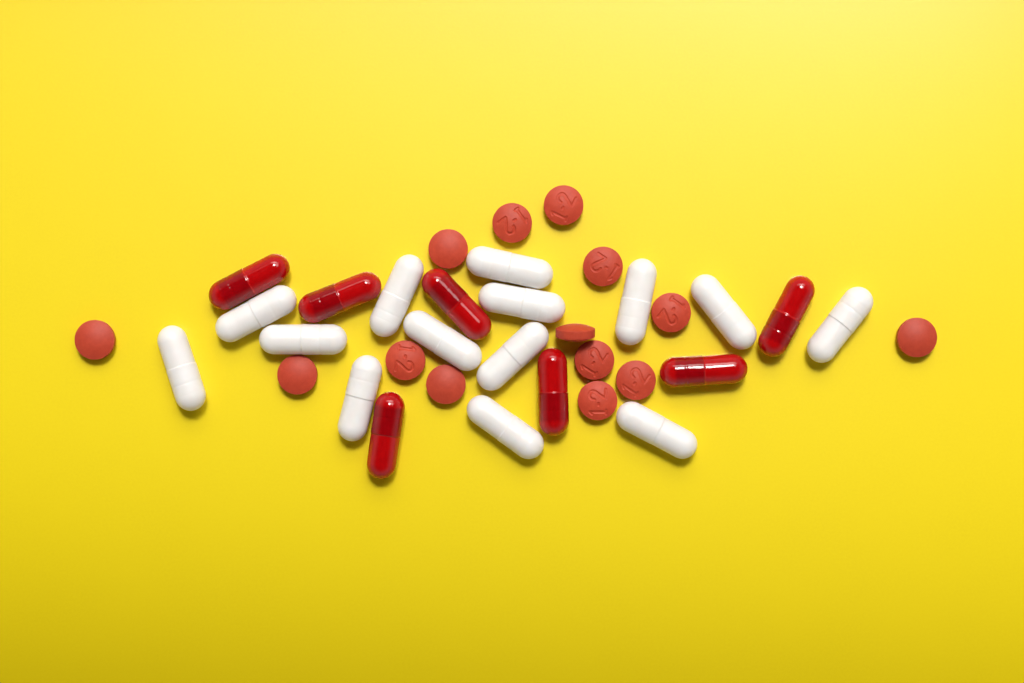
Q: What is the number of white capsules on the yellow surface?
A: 14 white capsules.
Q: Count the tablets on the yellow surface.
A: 14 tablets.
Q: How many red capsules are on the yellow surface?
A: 7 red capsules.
